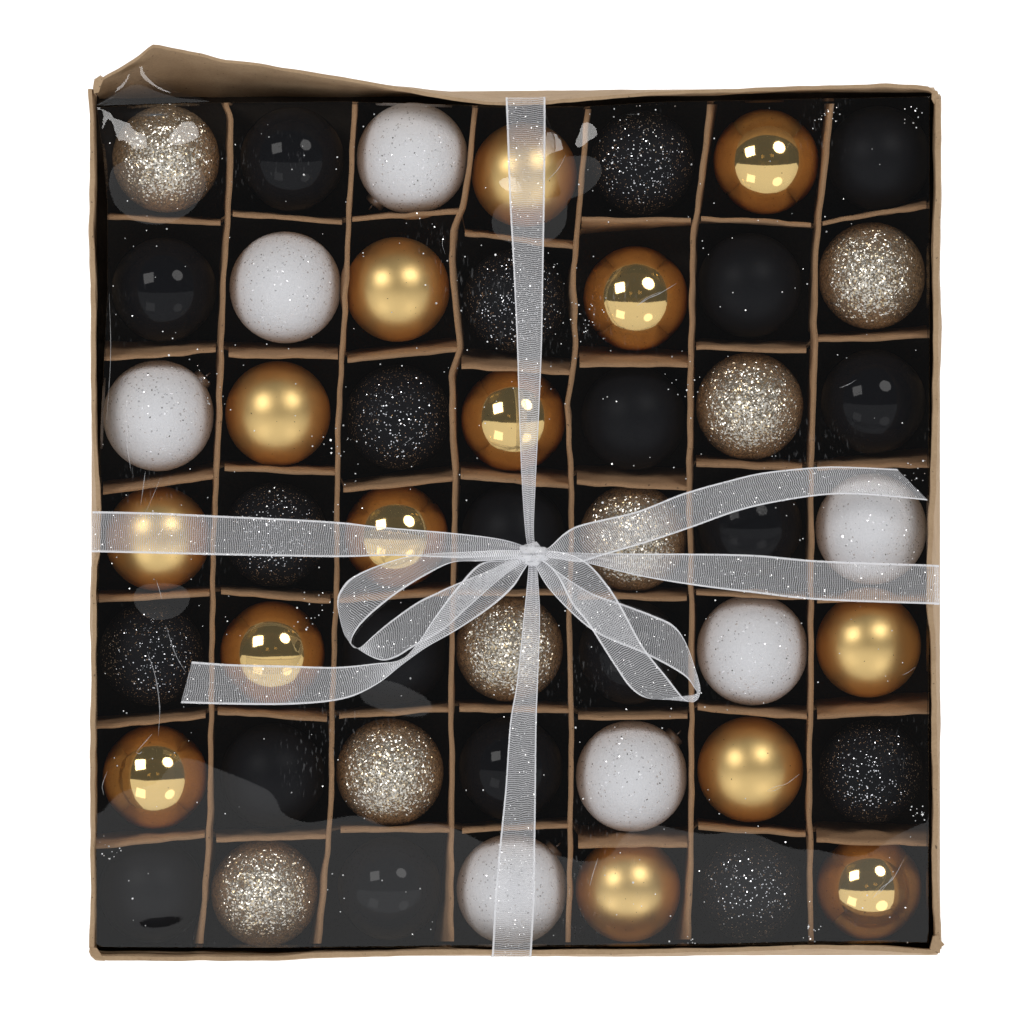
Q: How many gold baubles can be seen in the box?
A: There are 14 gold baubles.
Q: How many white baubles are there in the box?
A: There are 7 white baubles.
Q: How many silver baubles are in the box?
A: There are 7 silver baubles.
